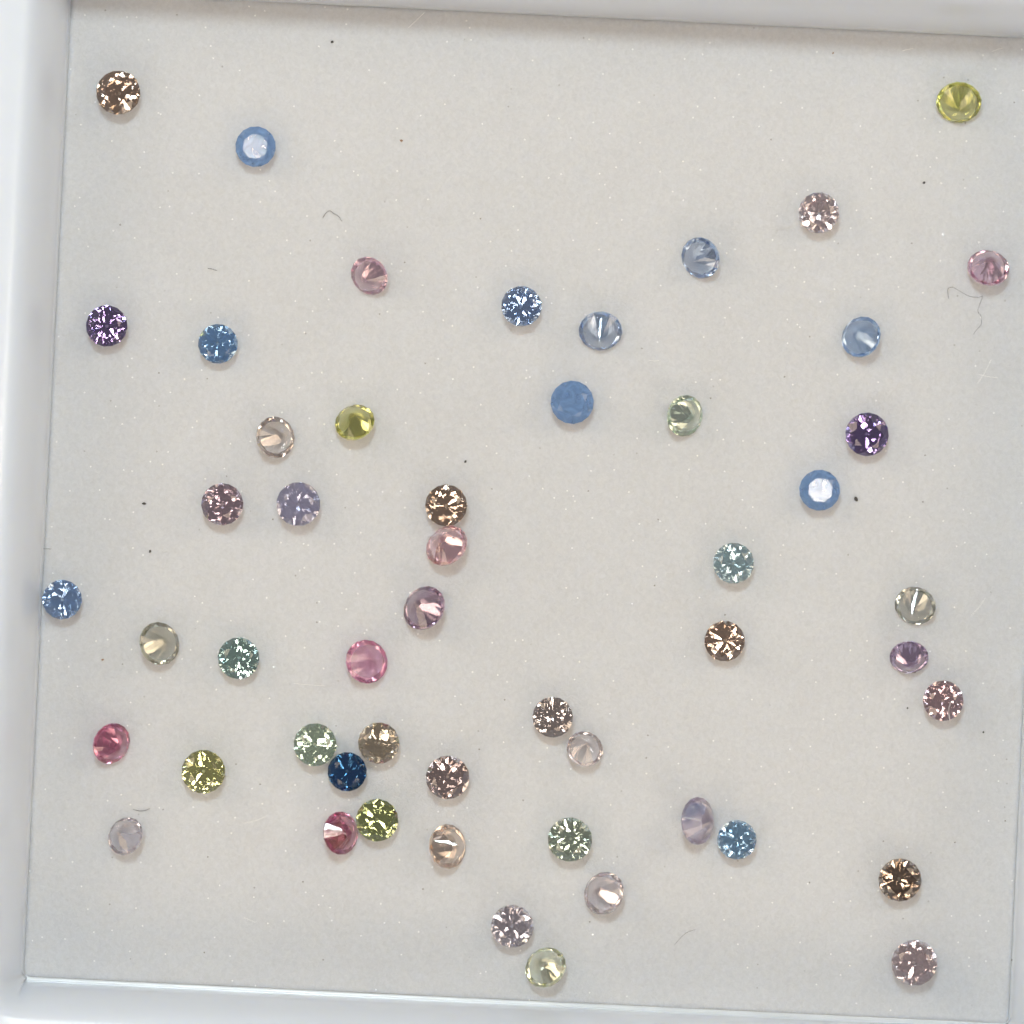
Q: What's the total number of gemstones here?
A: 52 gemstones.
